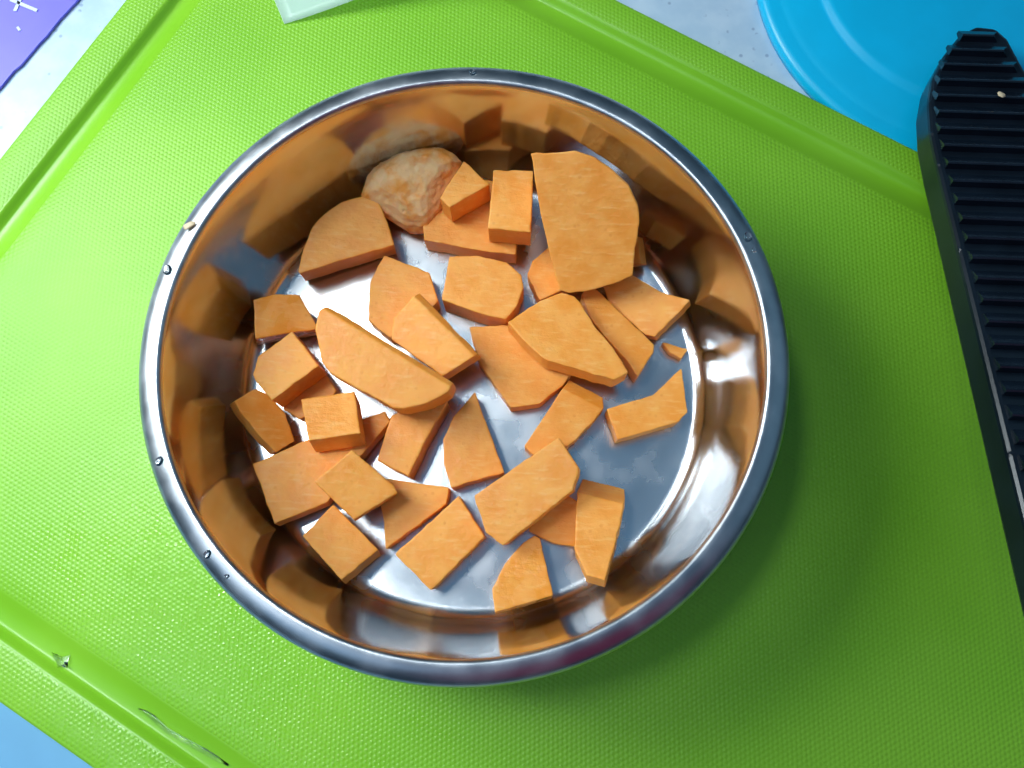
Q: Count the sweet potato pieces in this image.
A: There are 35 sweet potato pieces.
